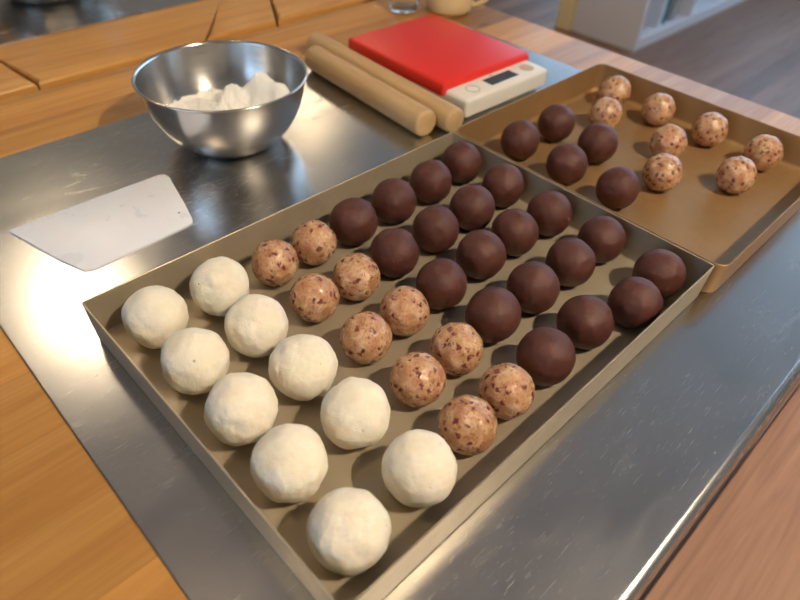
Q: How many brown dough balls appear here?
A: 25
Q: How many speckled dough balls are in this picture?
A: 18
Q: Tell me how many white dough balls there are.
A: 10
